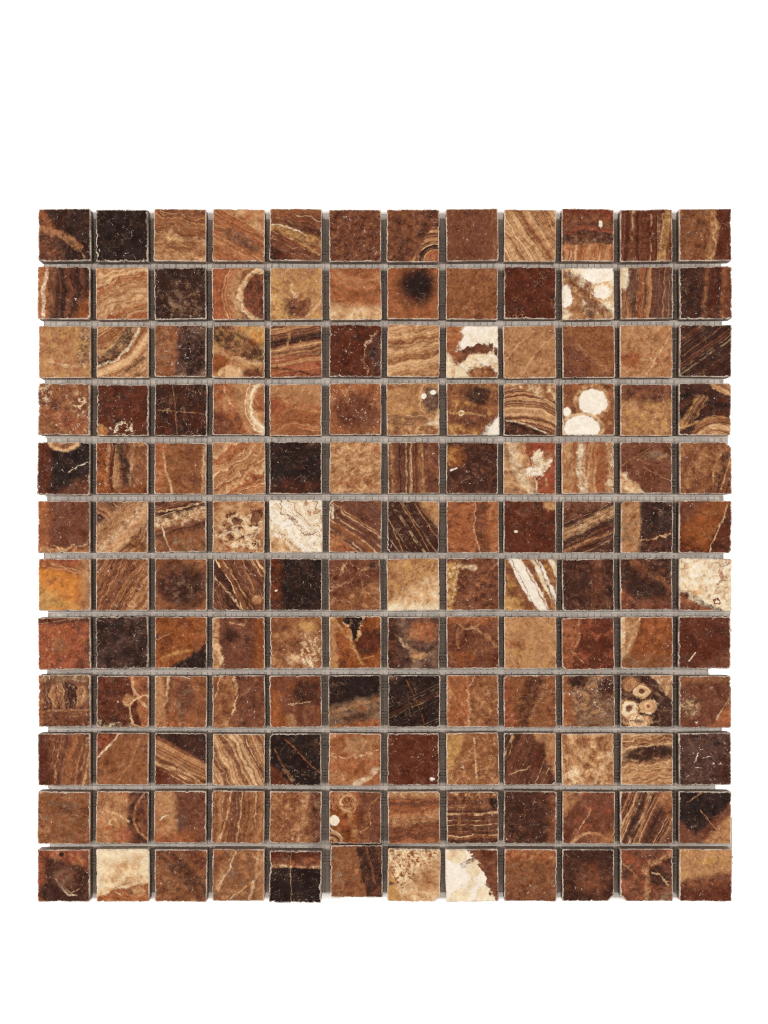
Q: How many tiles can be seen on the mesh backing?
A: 144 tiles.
